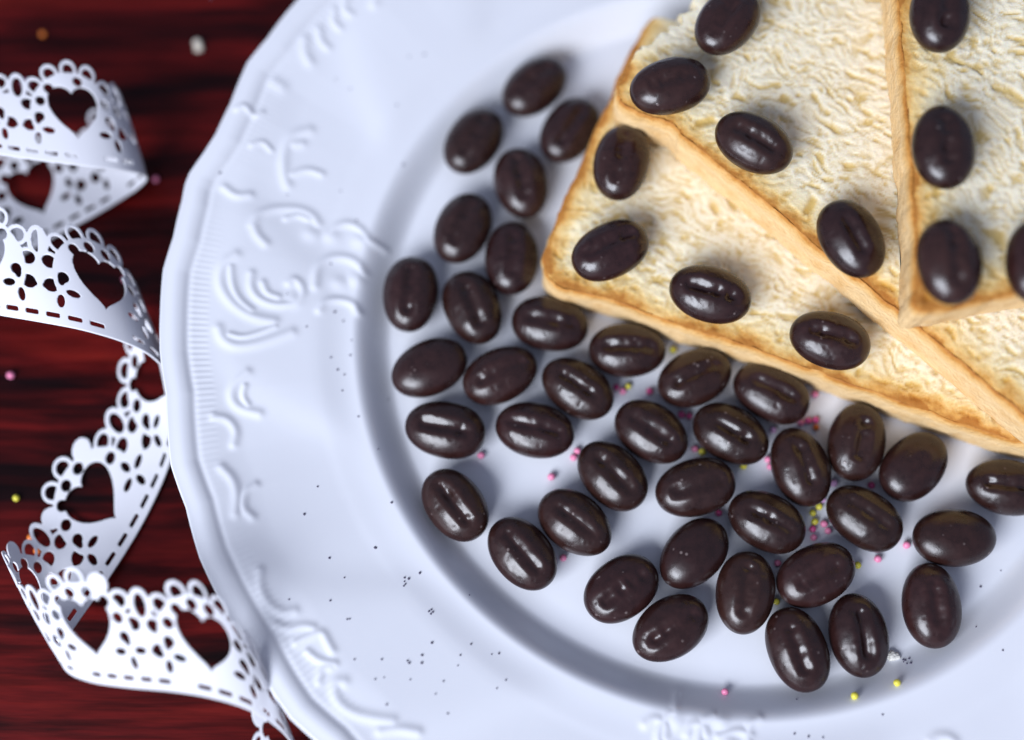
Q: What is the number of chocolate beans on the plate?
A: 51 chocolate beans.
